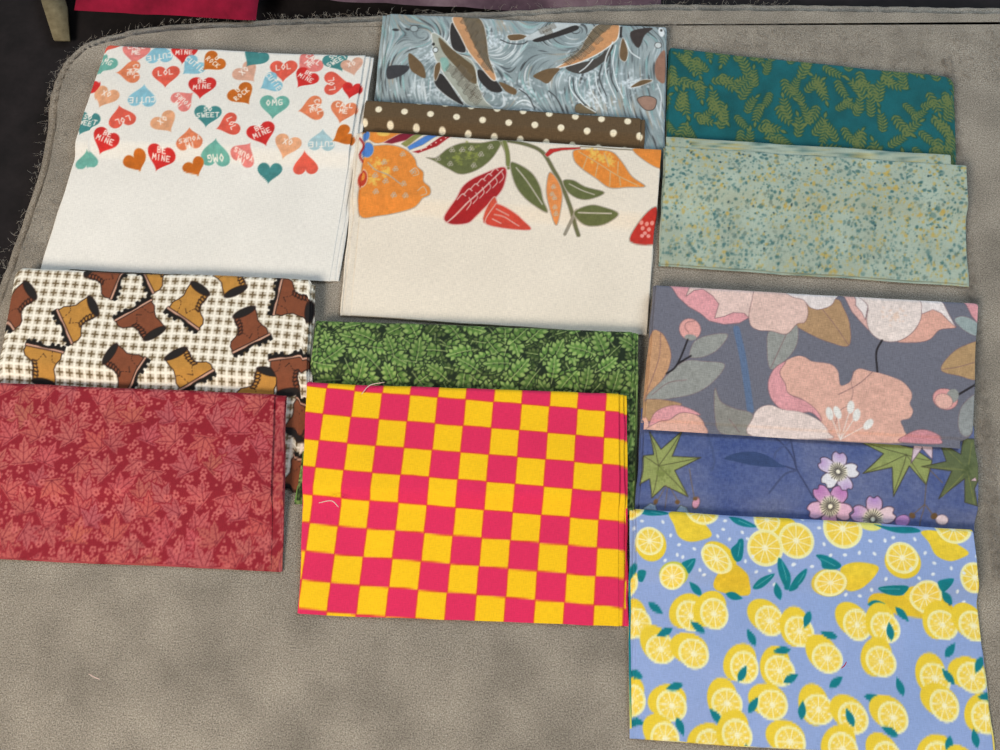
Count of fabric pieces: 13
